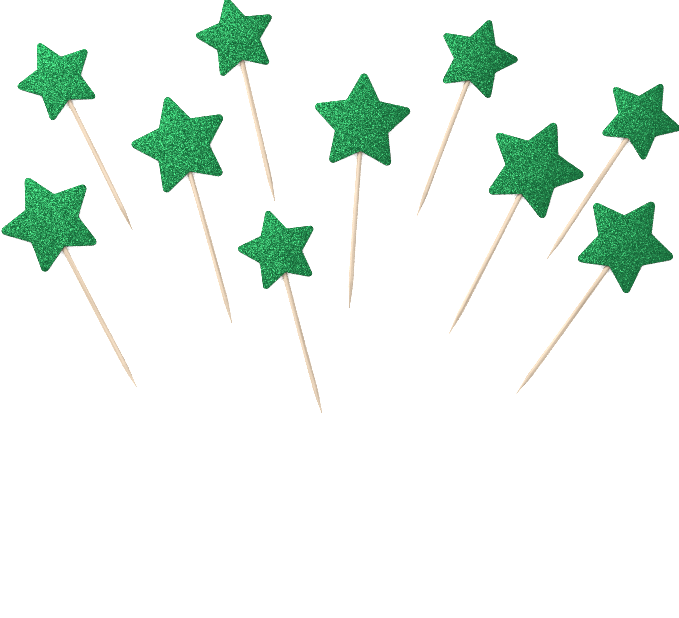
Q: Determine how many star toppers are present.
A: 10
